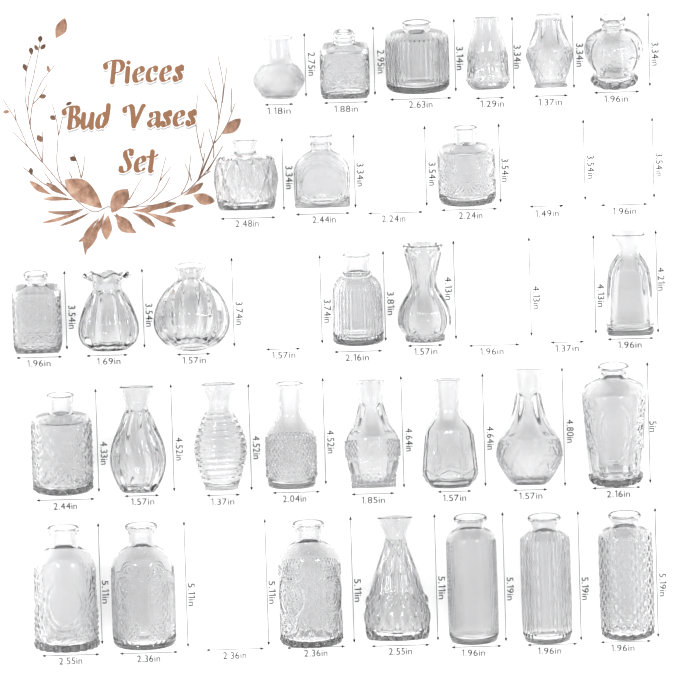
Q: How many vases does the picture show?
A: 30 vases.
